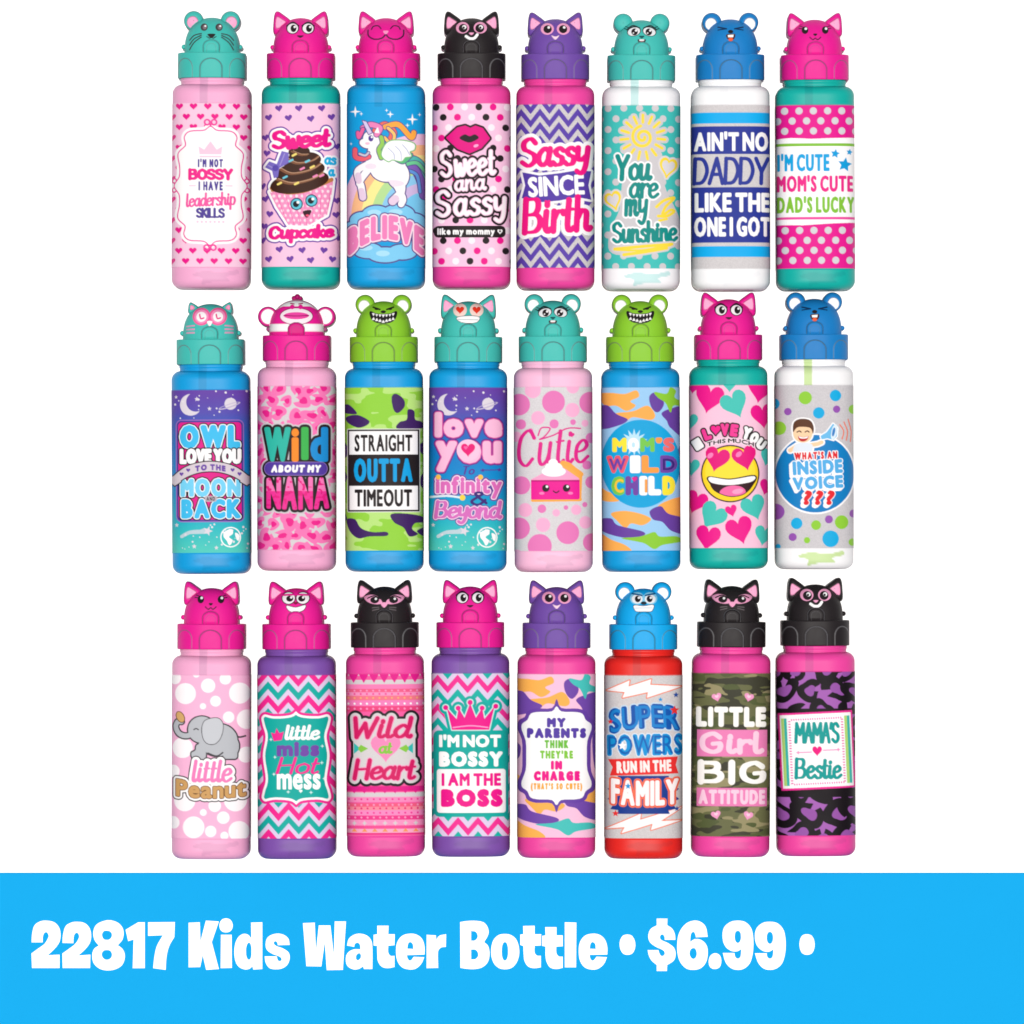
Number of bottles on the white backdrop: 24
